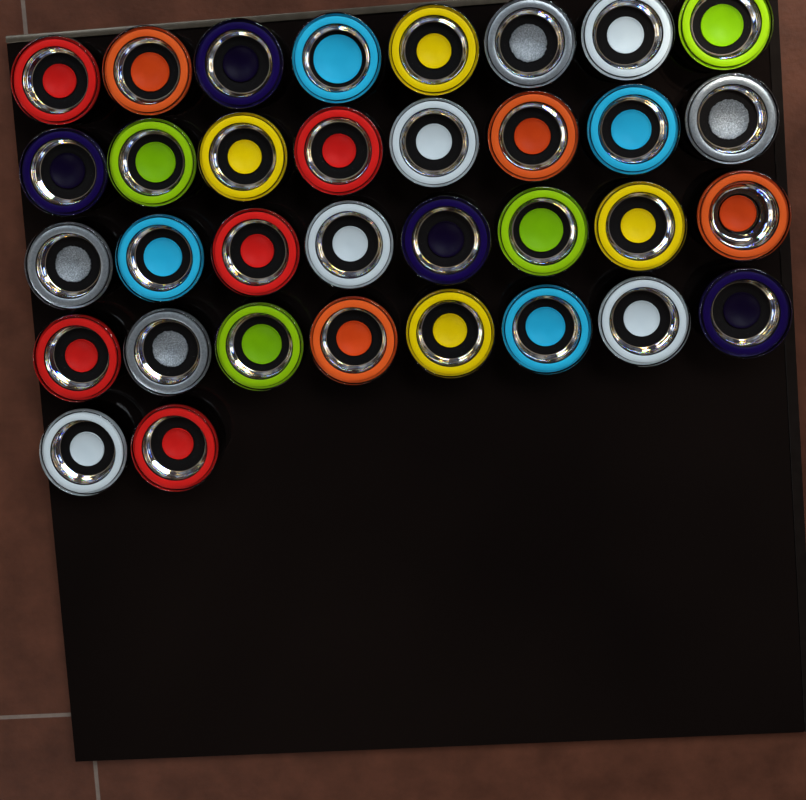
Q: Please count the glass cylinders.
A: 34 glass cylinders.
